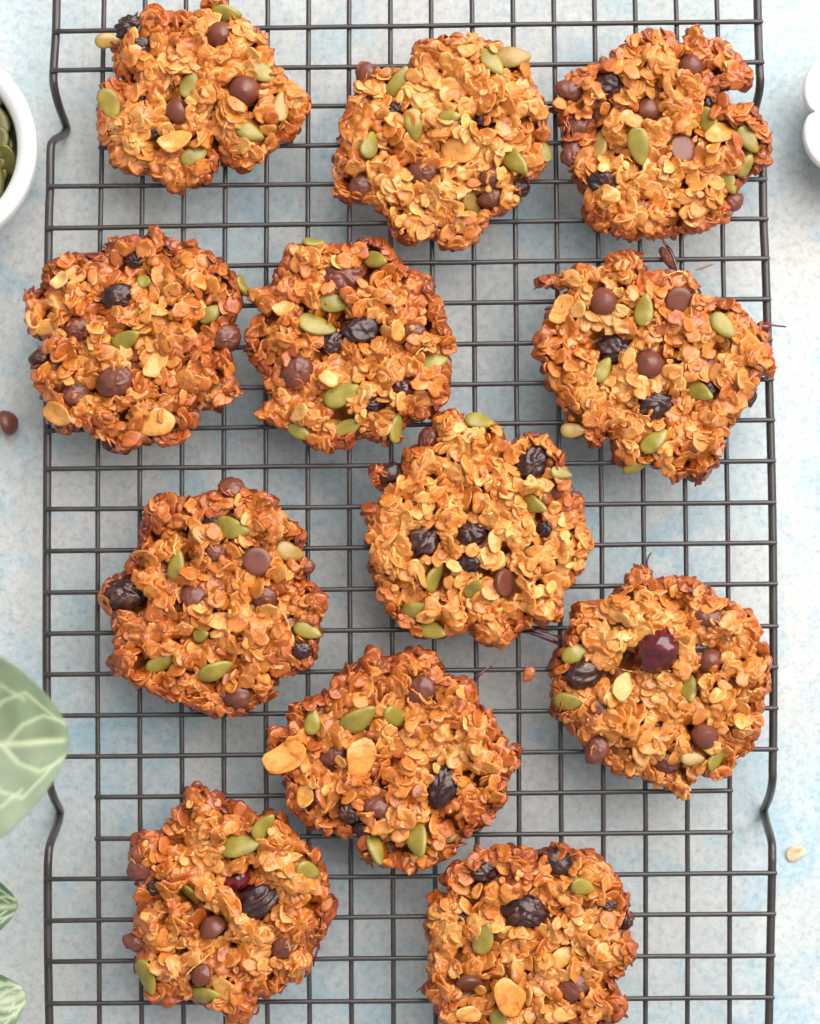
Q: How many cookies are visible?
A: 12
